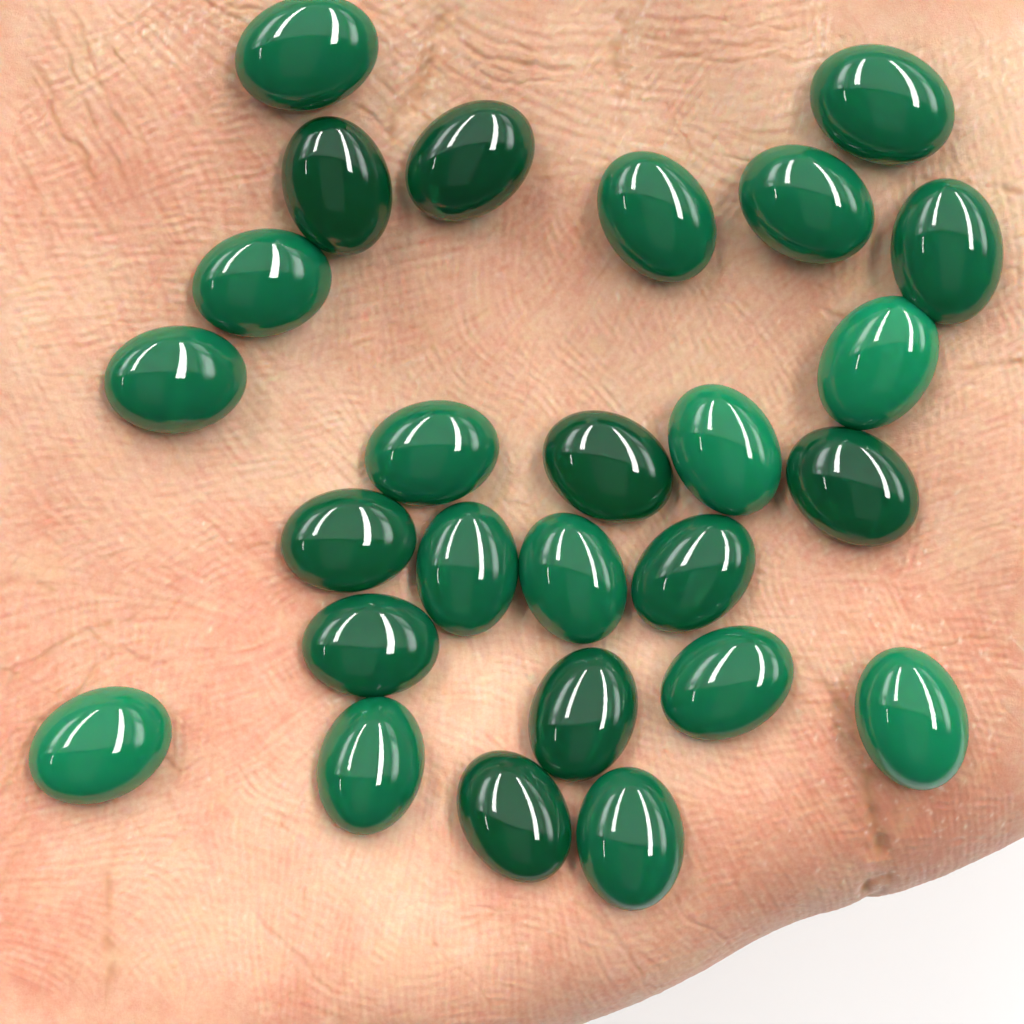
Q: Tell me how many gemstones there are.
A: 26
